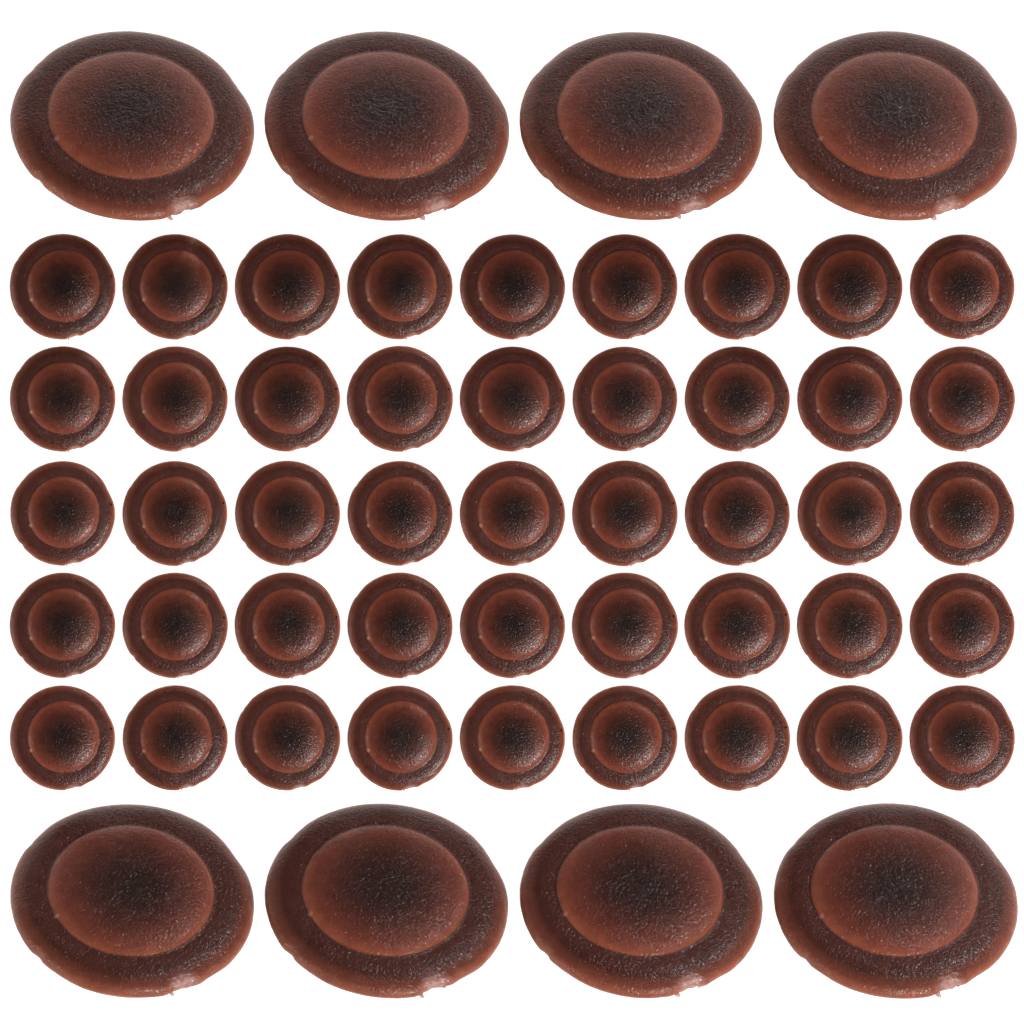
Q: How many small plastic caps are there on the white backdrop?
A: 45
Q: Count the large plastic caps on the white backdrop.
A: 8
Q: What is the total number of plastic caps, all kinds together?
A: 53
